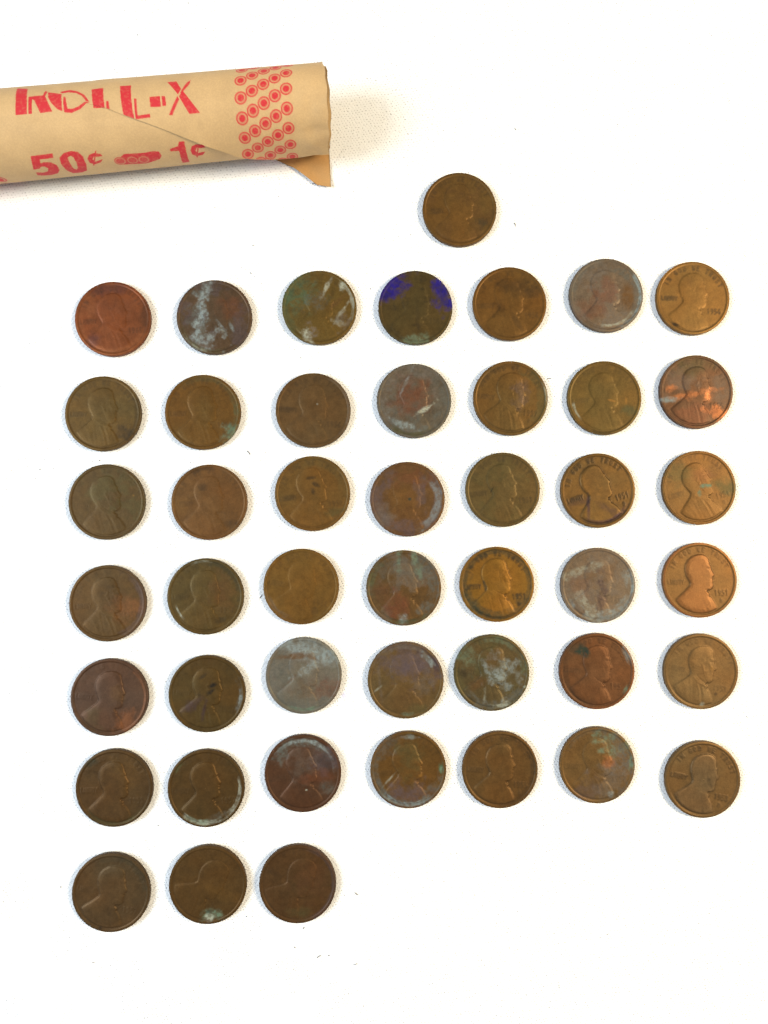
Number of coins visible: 46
